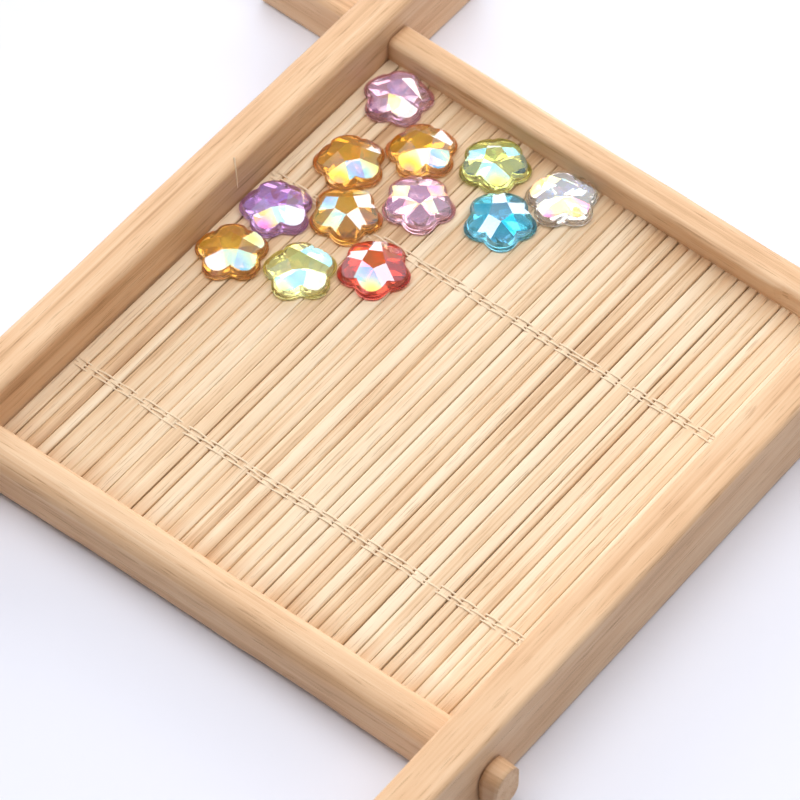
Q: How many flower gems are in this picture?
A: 12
